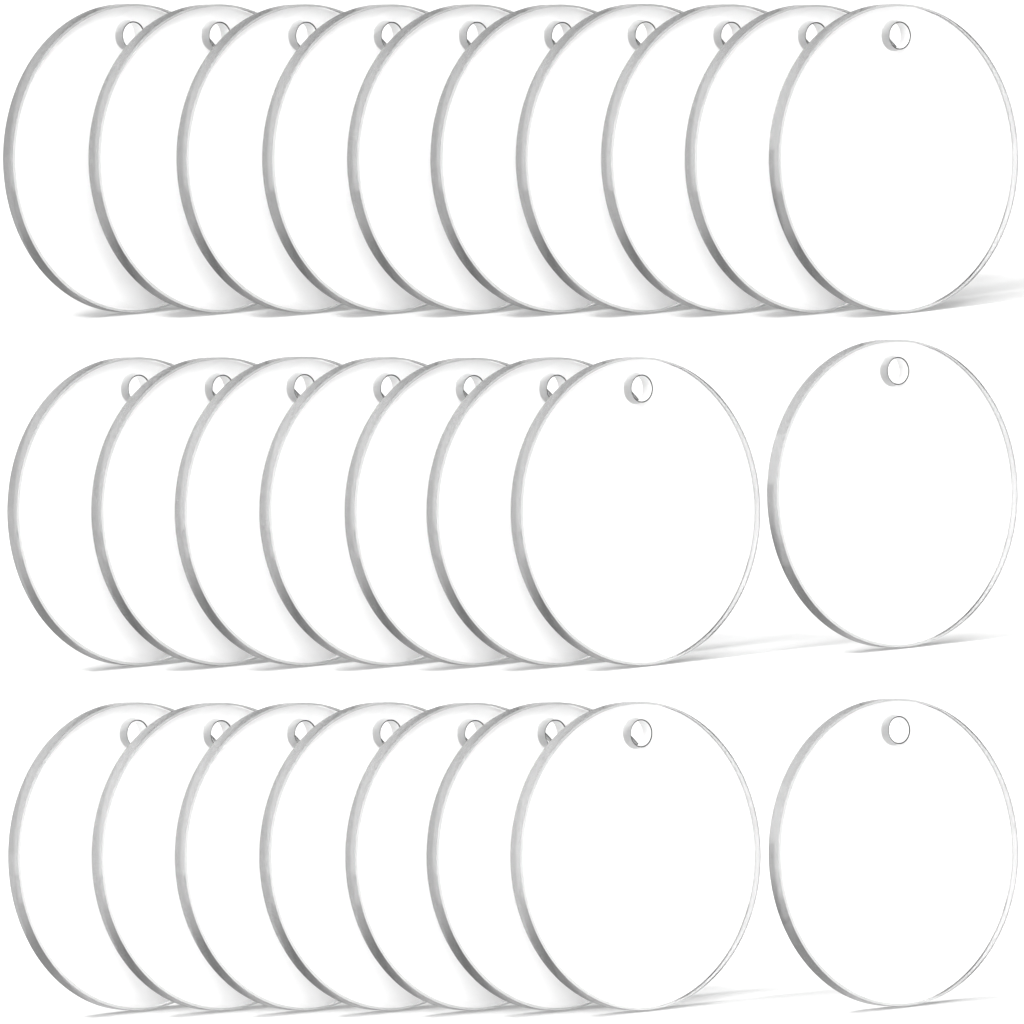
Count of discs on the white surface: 26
